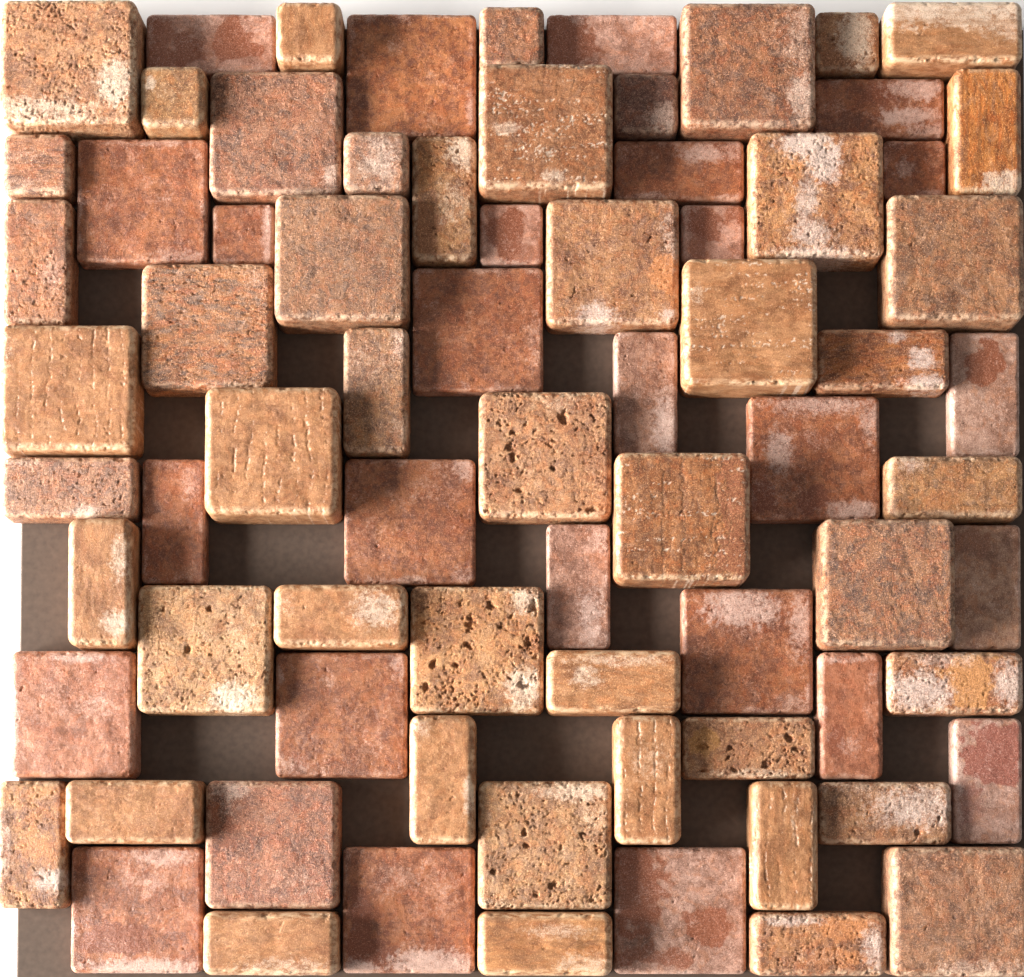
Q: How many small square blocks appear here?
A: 11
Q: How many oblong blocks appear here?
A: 33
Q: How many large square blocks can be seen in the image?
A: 31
